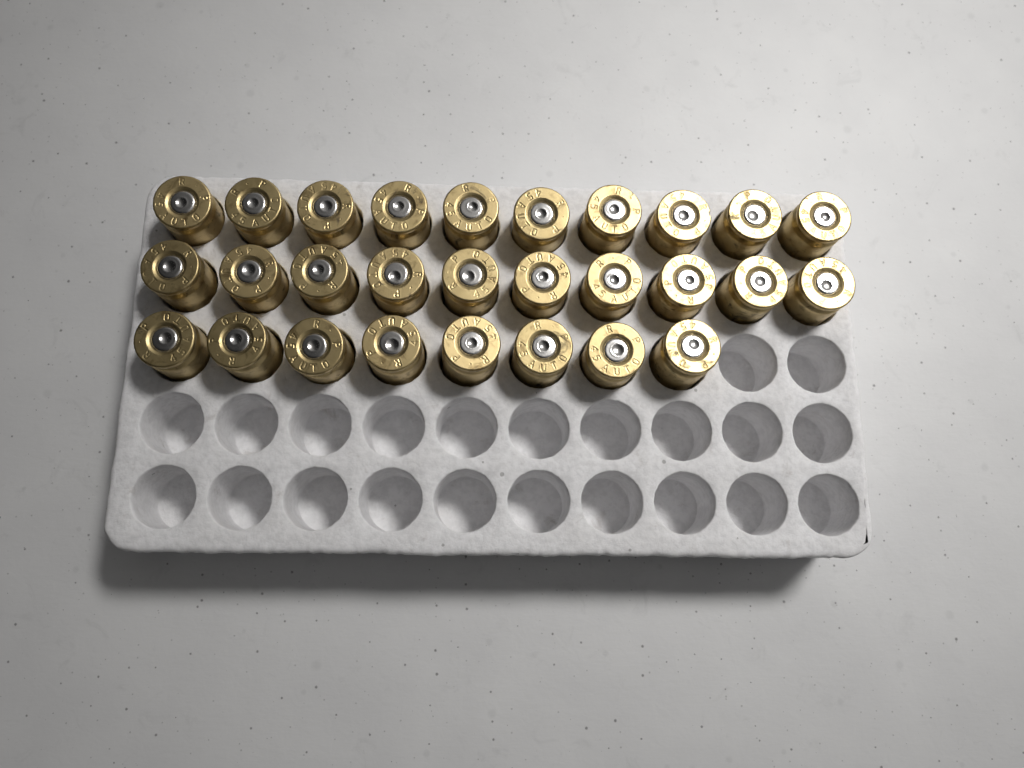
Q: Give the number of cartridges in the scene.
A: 28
